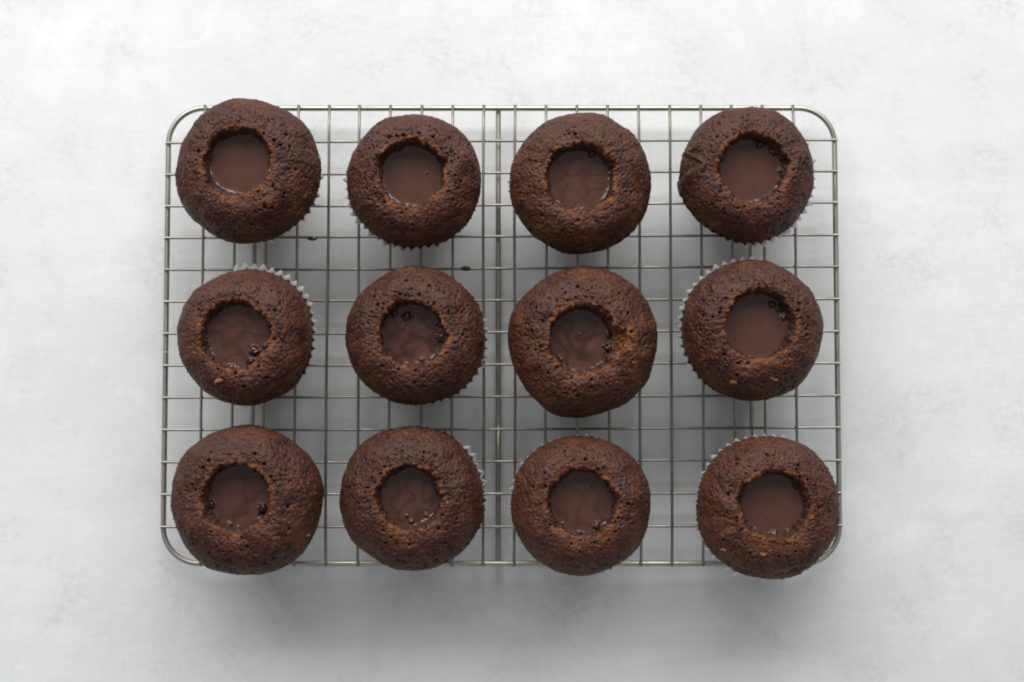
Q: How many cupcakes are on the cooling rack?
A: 12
